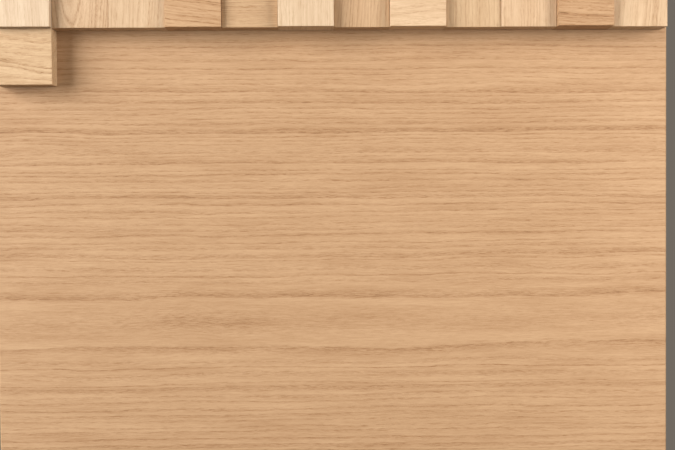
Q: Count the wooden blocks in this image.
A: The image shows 13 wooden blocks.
